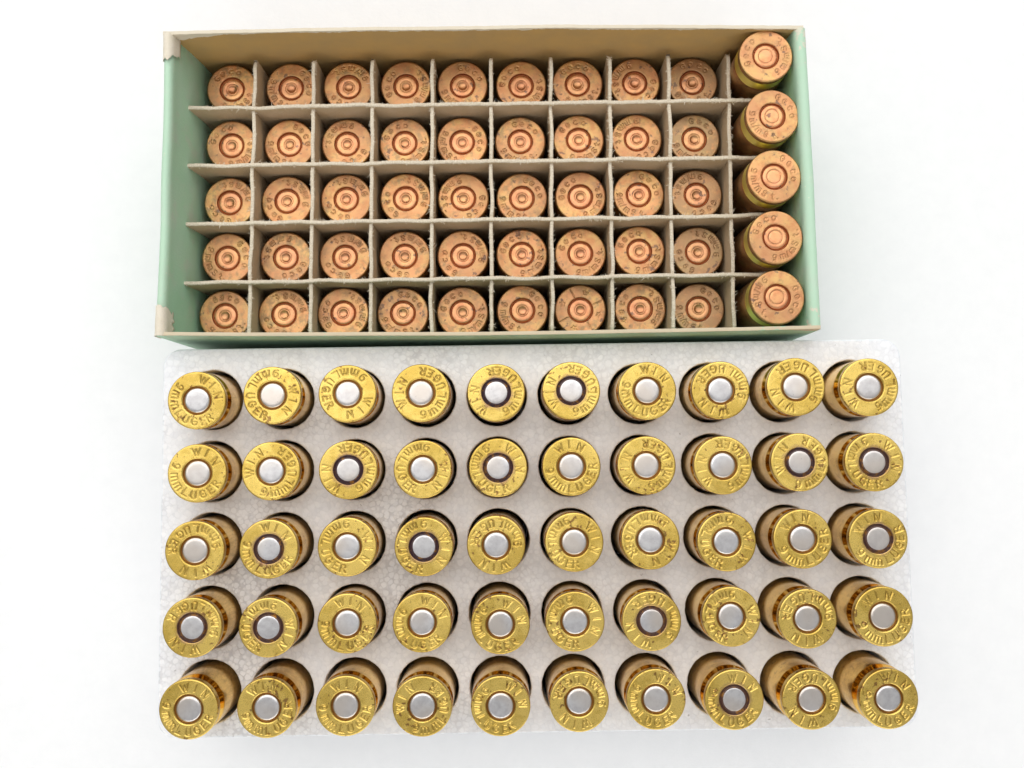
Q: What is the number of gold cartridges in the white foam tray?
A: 50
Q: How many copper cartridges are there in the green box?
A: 50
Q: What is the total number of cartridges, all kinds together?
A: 100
